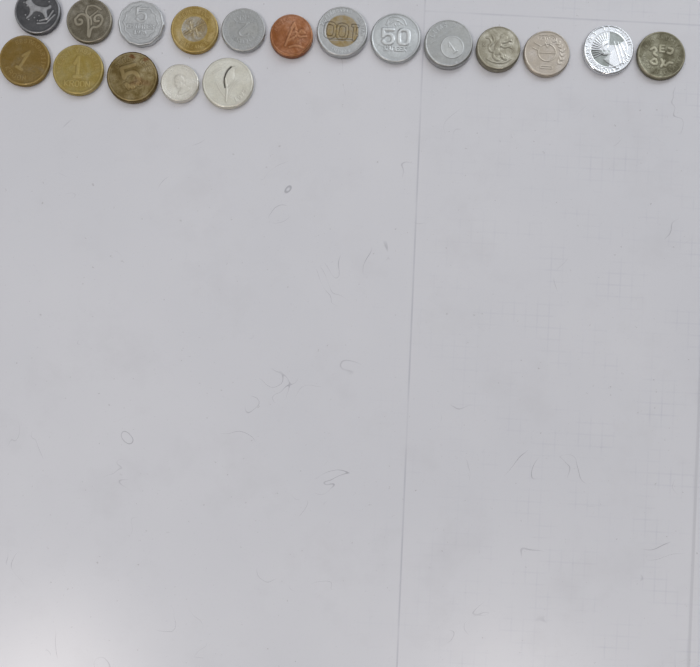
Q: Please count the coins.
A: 18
